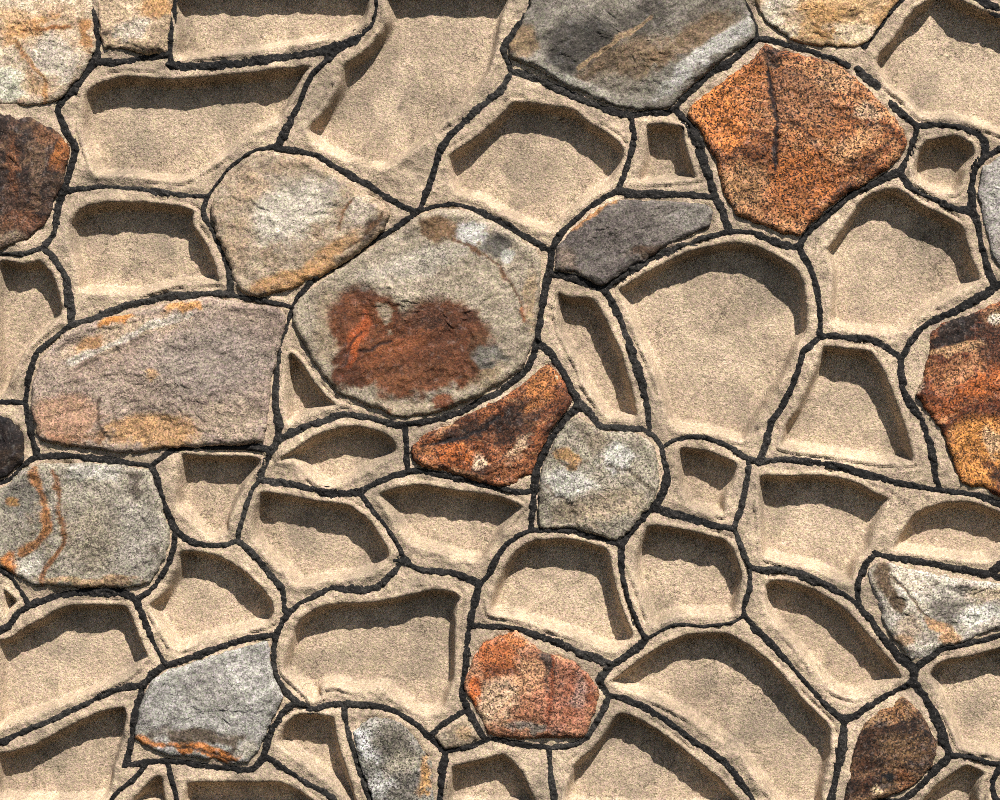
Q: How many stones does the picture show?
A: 22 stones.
